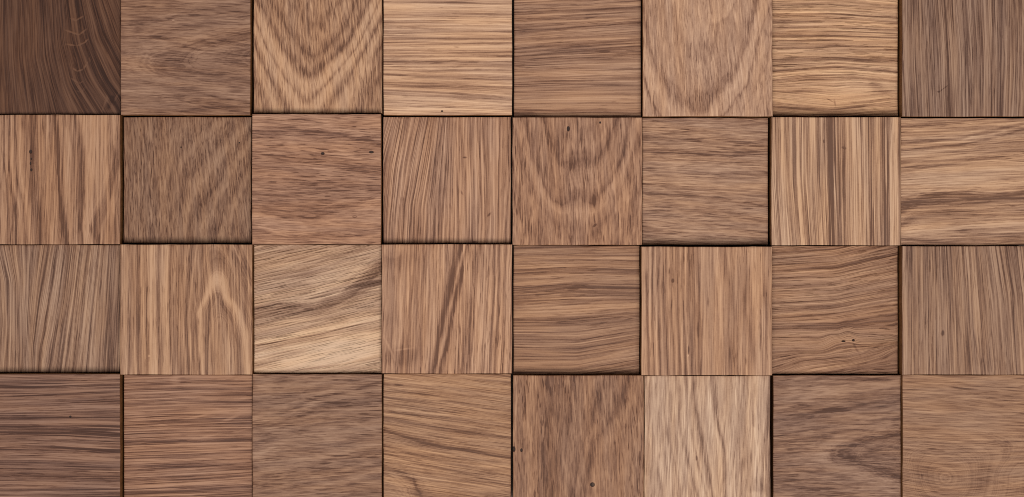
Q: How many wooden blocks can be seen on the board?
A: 32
